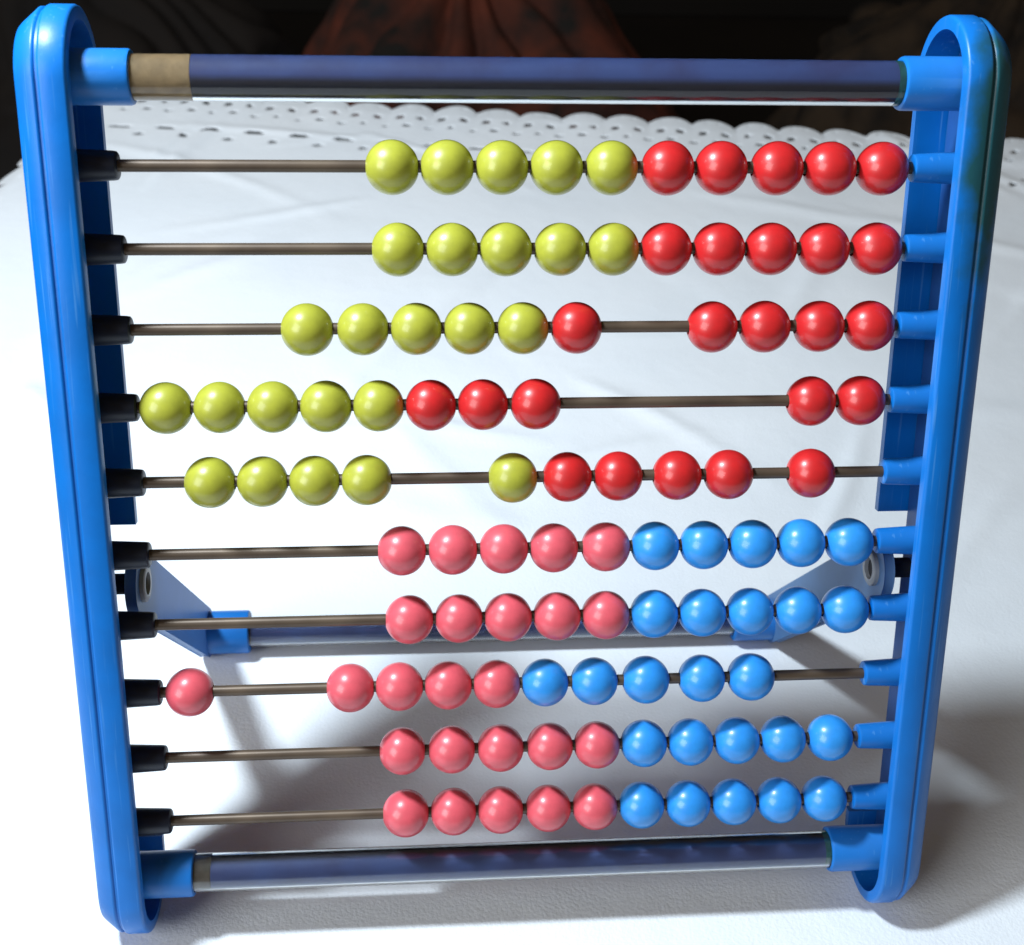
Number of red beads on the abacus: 25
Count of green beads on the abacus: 25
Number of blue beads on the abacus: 25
